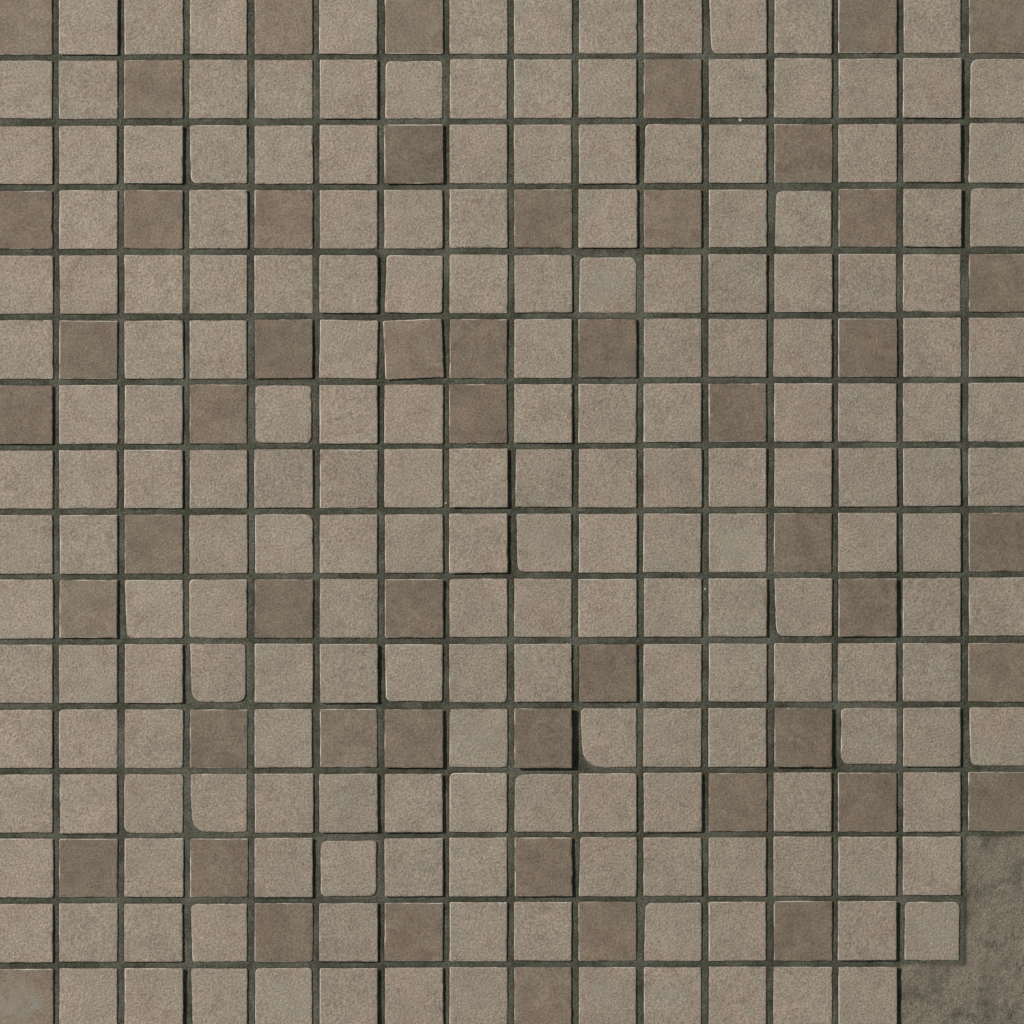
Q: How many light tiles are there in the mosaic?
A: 200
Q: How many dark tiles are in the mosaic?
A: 52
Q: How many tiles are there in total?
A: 252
